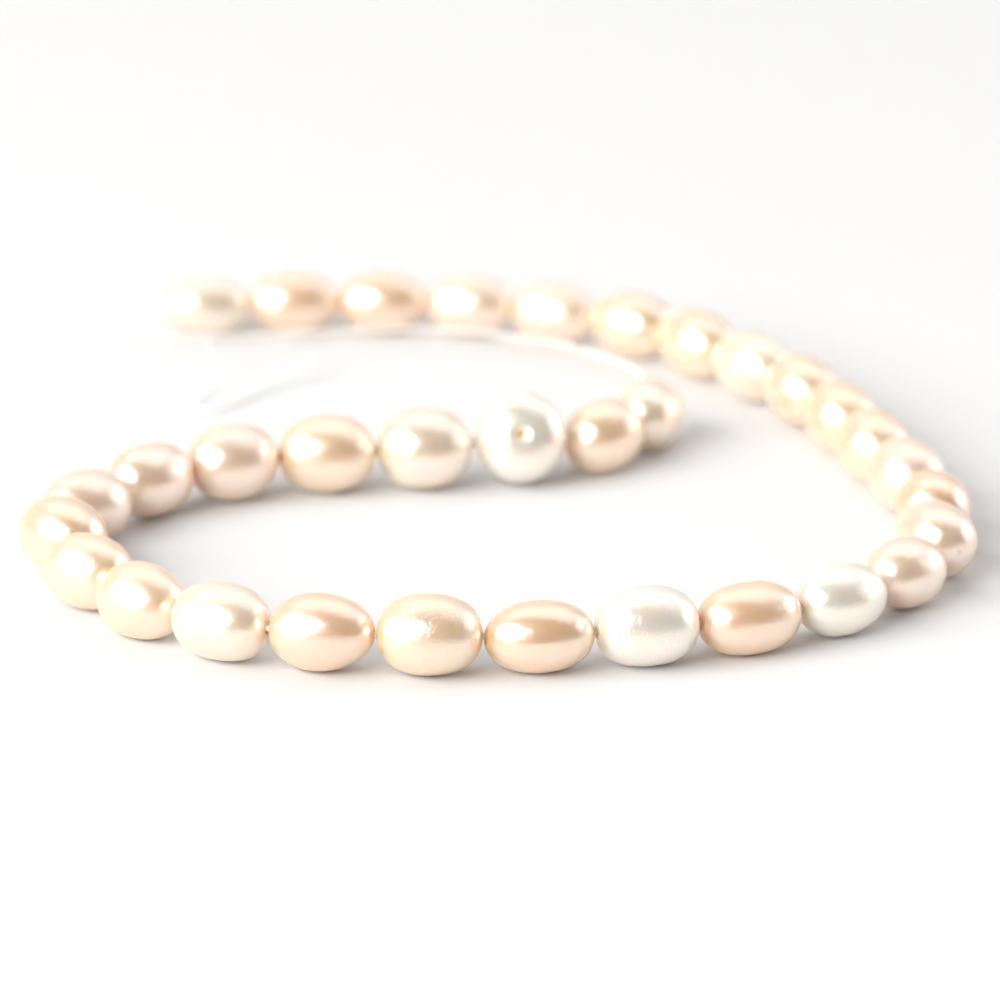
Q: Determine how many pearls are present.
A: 33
